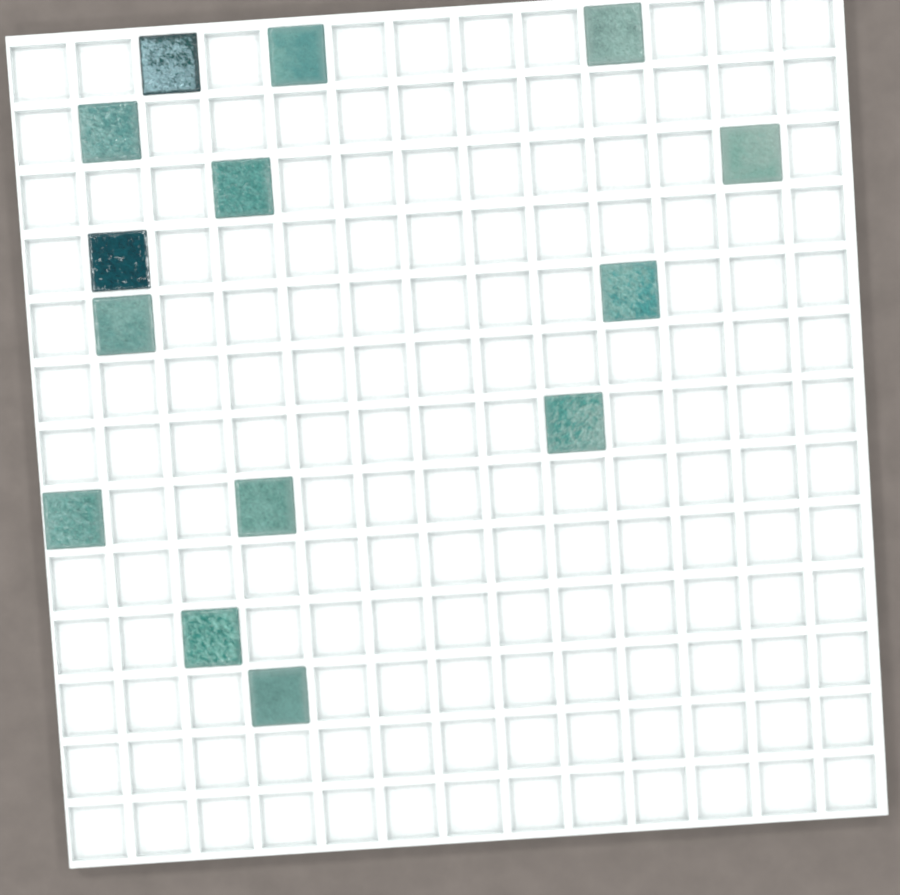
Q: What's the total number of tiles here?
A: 14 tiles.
